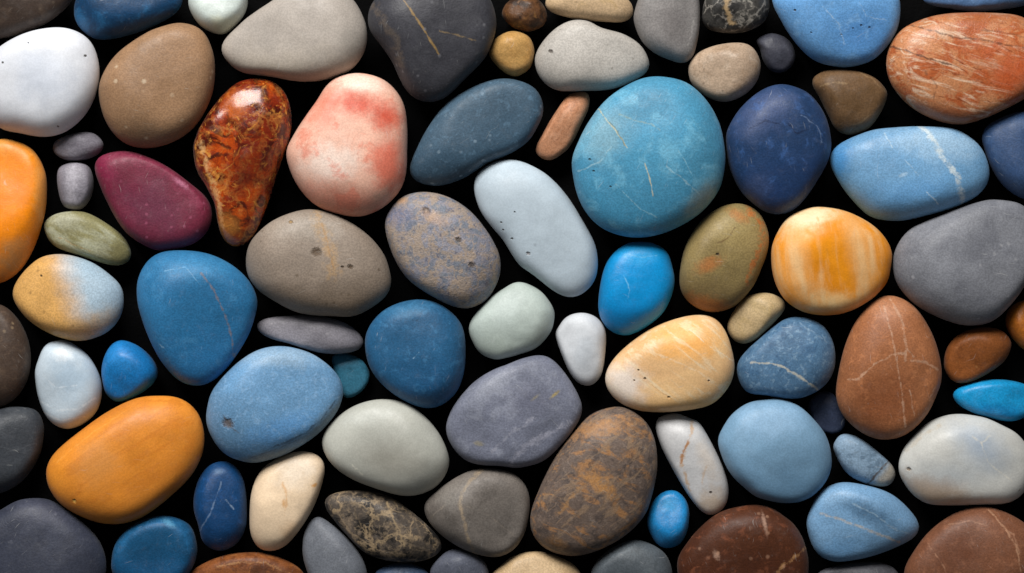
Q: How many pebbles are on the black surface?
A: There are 84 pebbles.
